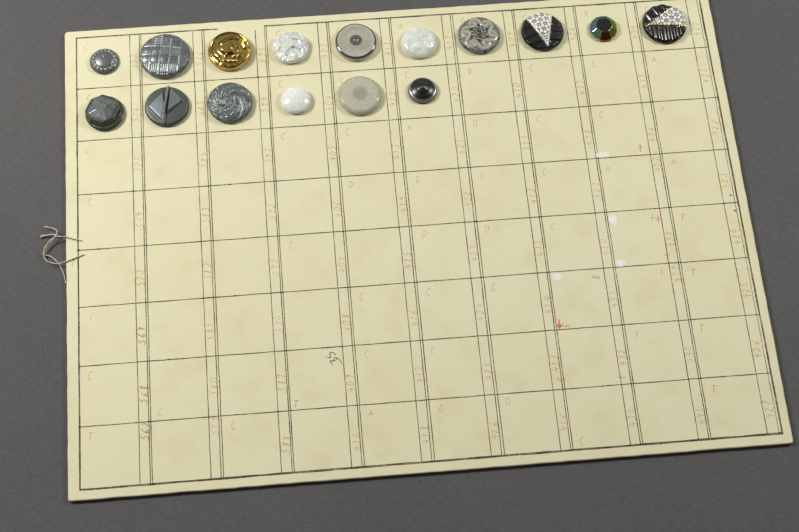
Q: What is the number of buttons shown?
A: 16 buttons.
